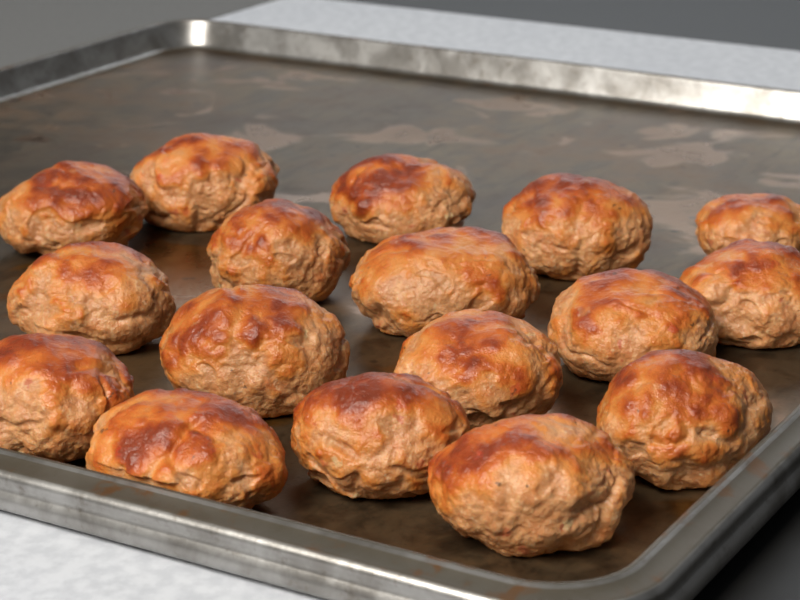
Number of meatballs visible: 17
